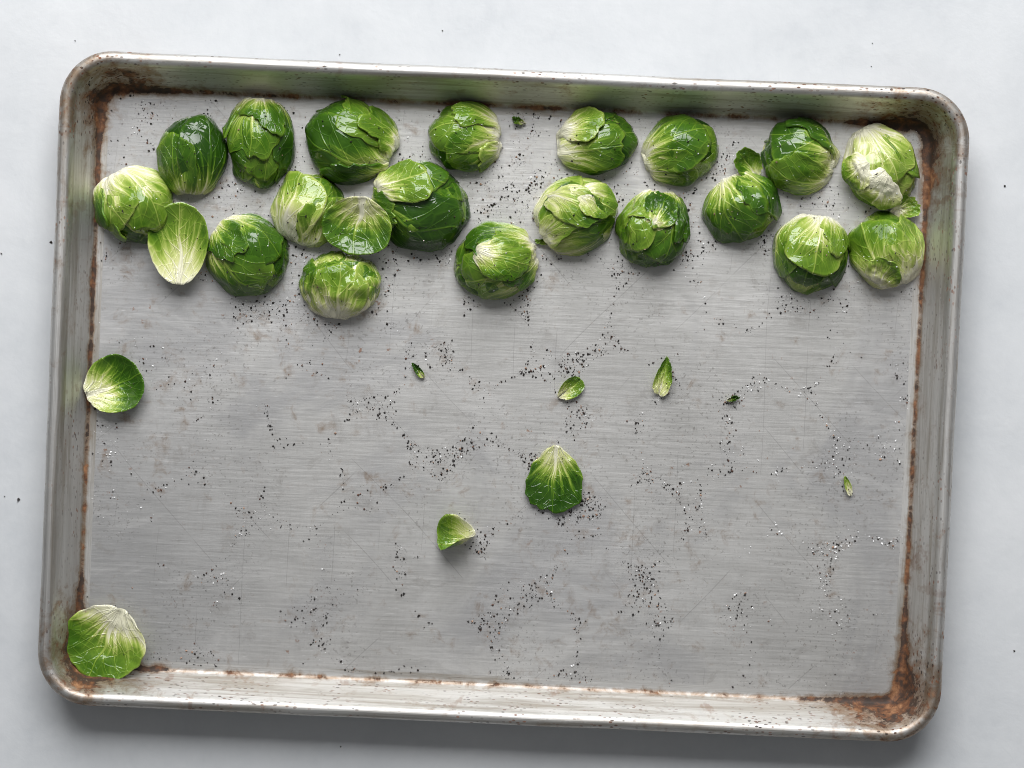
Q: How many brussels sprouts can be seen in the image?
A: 19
